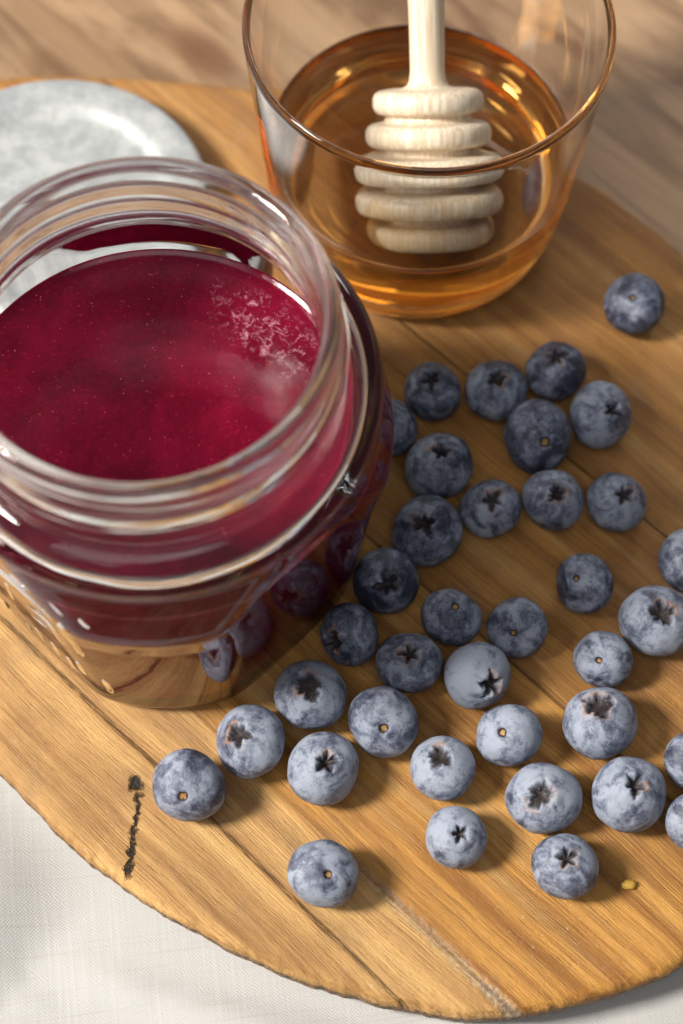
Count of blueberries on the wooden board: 37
